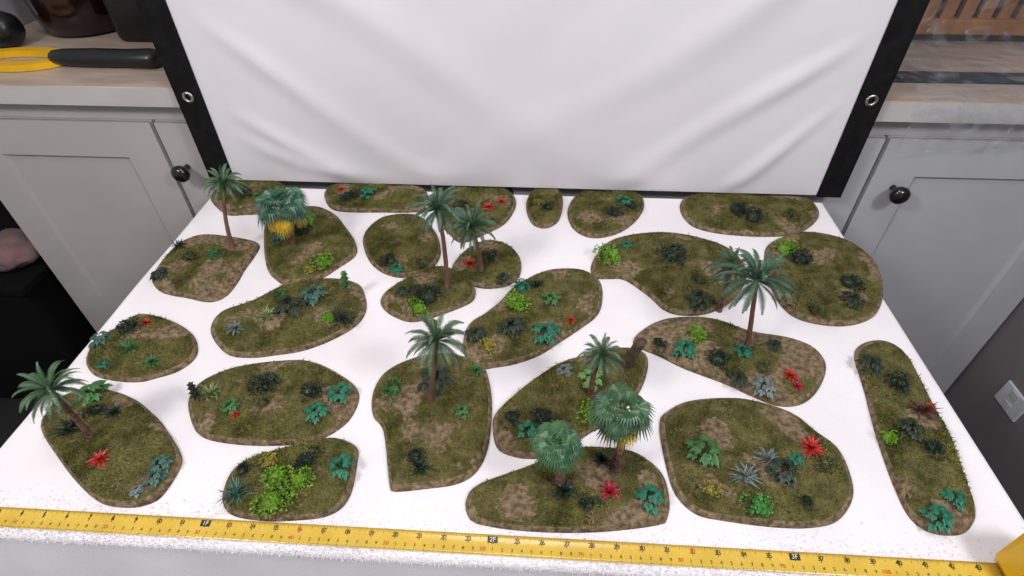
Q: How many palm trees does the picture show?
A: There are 11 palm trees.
